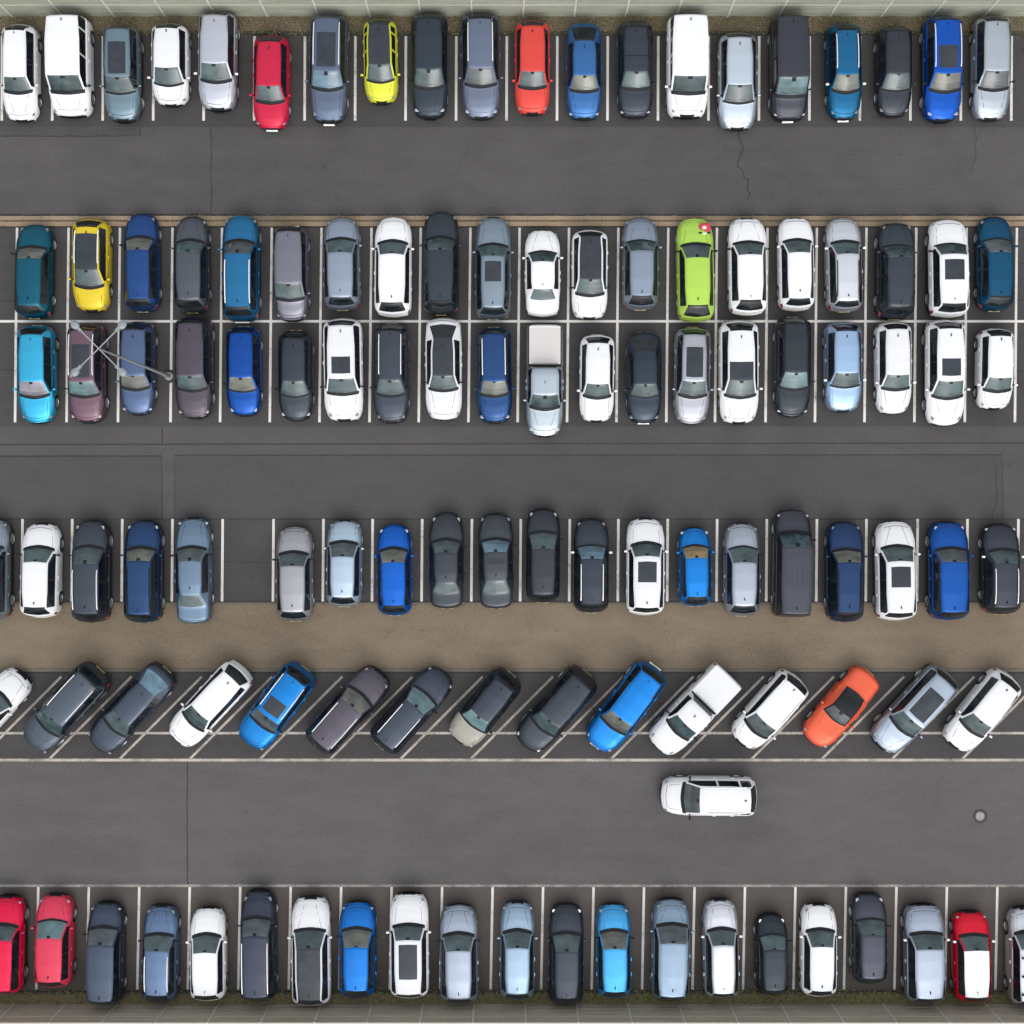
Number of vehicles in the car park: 117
